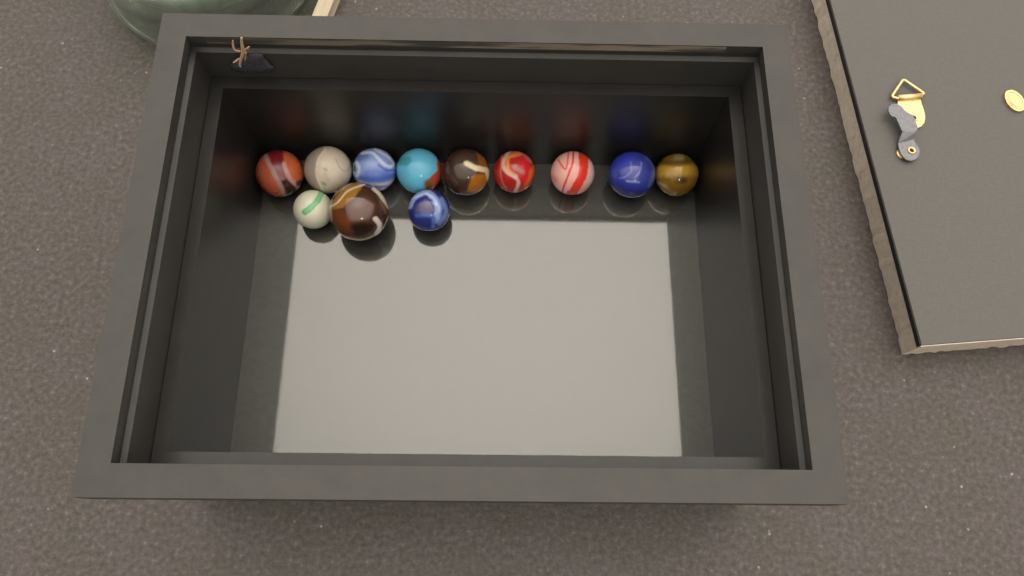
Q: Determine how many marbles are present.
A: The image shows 12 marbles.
